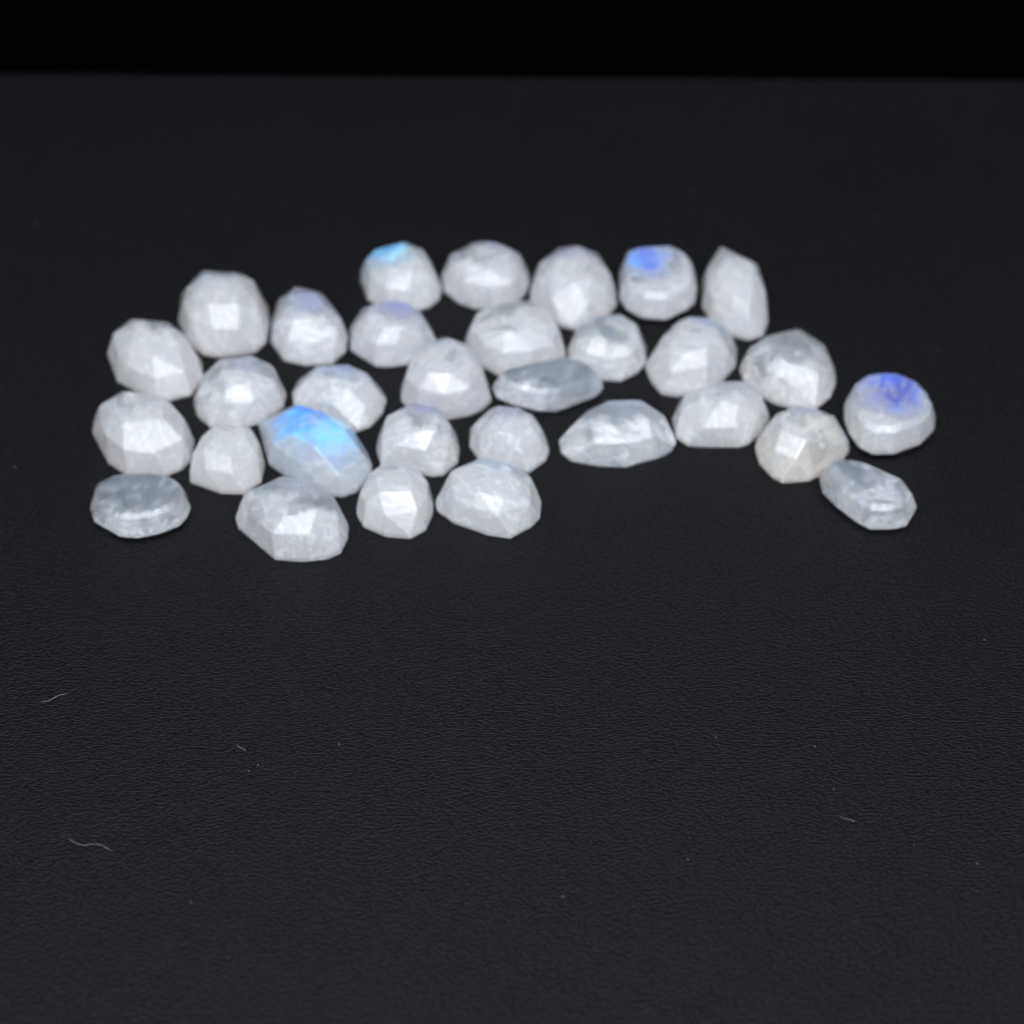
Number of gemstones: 31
